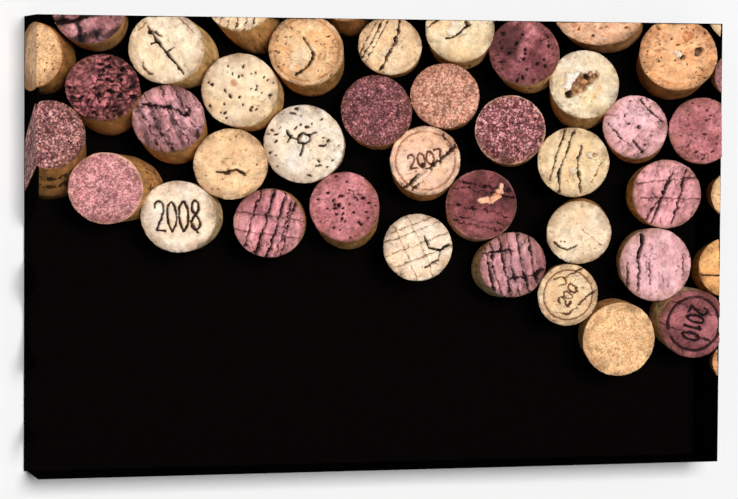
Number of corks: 43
